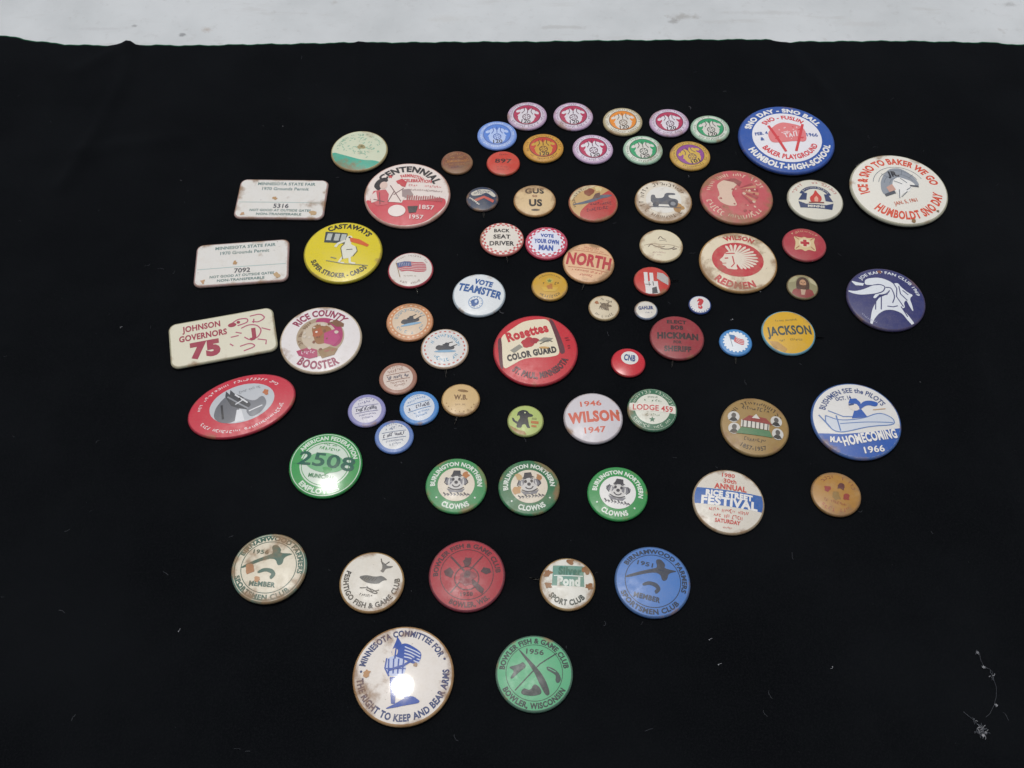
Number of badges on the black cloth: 73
